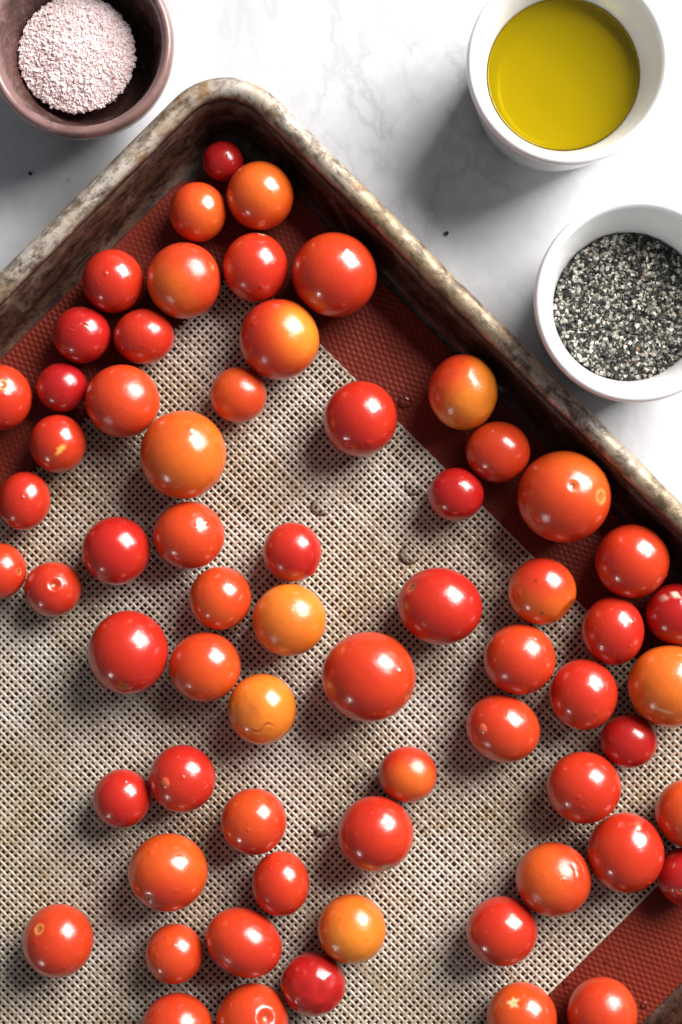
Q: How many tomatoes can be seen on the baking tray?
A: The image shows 65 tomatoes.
